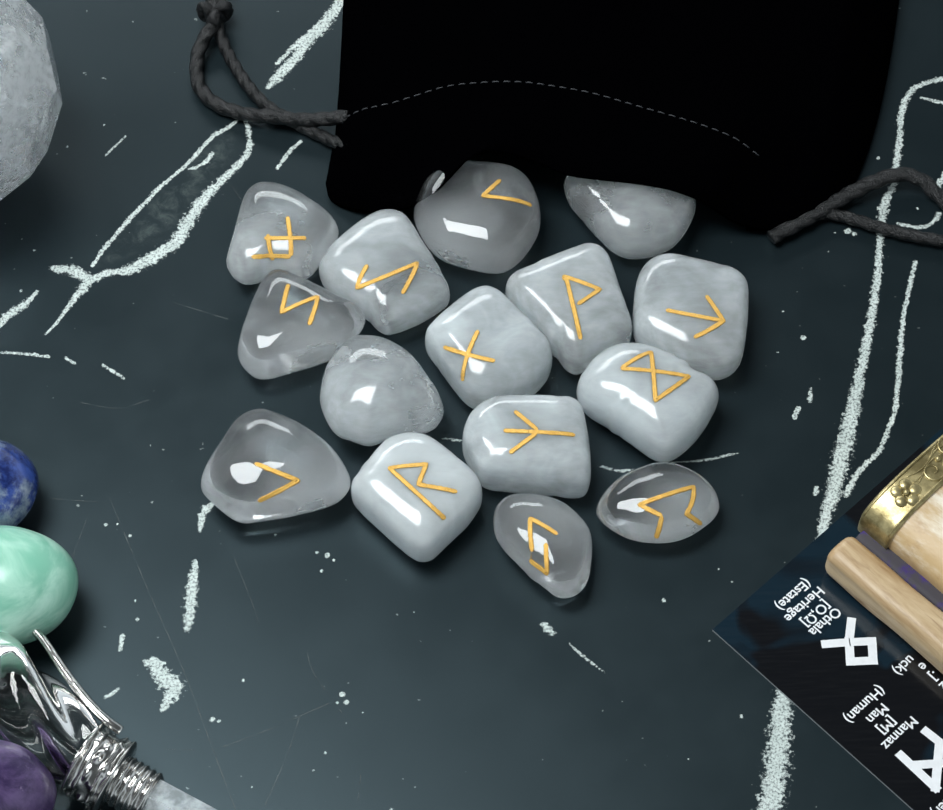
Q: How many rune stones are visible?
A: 15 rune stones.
